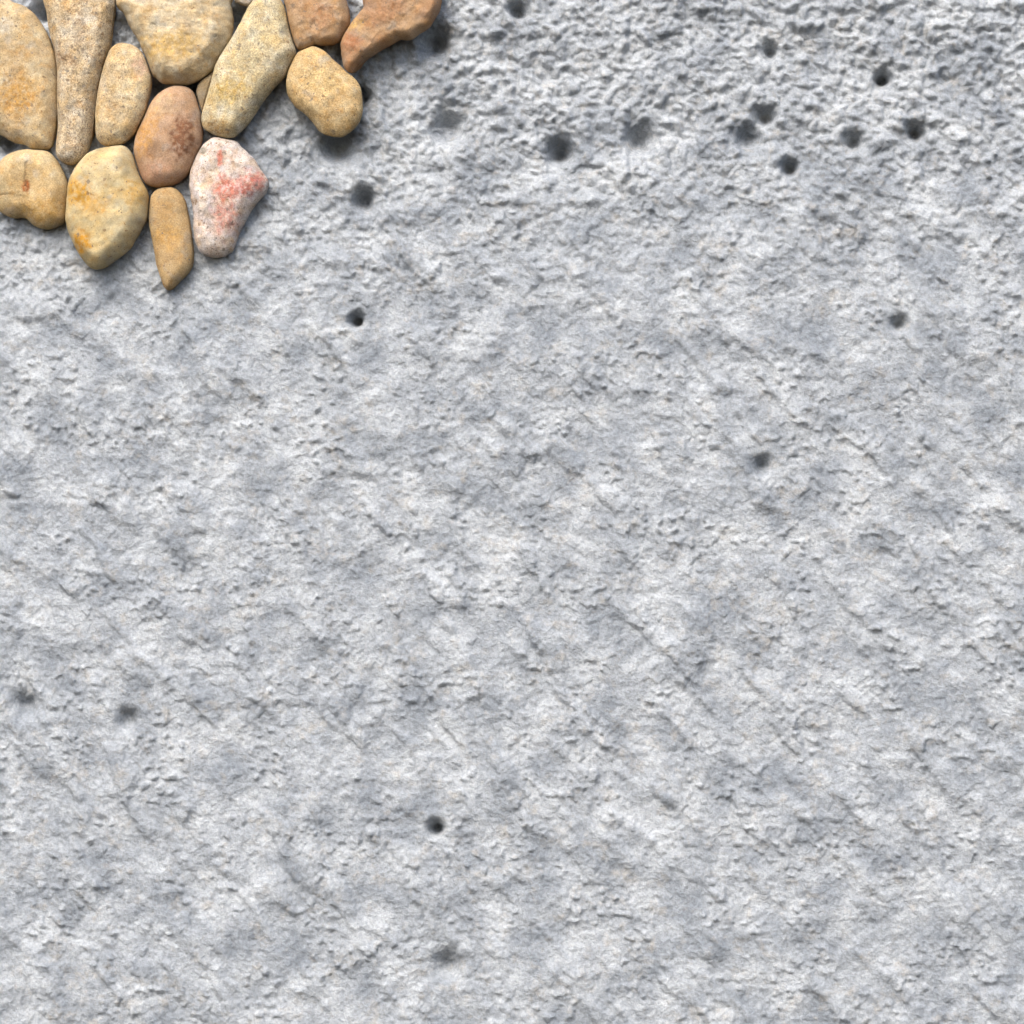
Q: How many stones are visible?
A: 15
